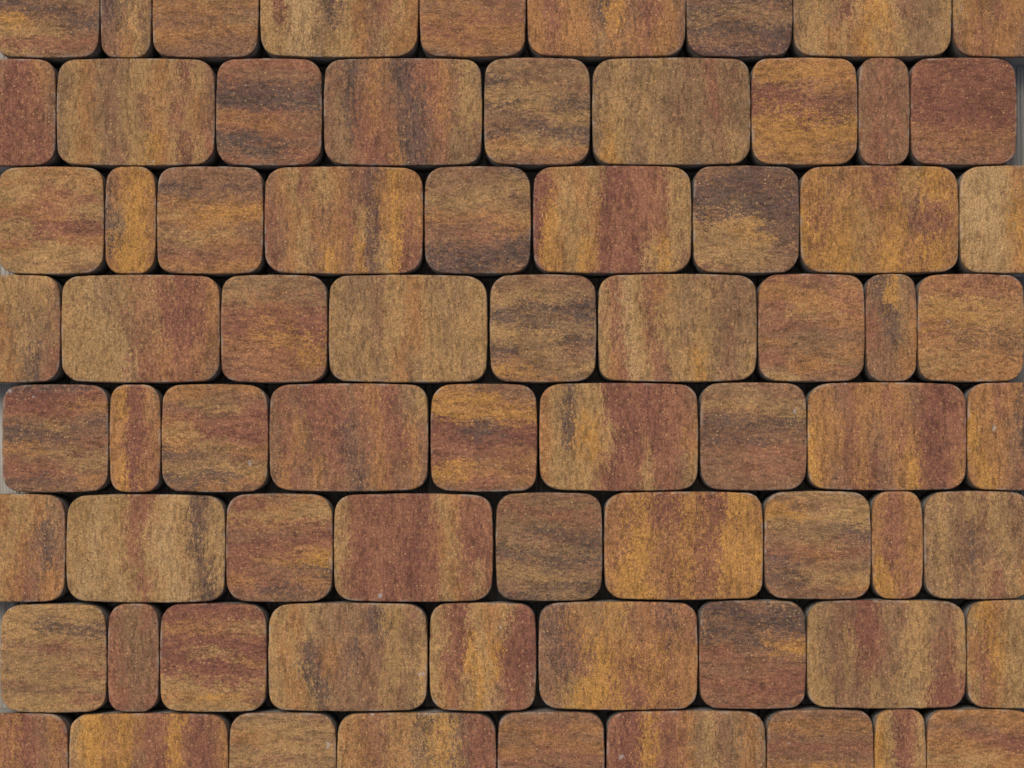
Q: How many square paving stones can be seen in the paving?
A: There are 40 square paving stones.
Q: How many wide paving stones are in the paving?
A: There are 24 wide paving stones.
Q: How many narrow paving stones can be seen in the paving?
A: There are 8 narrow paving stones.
